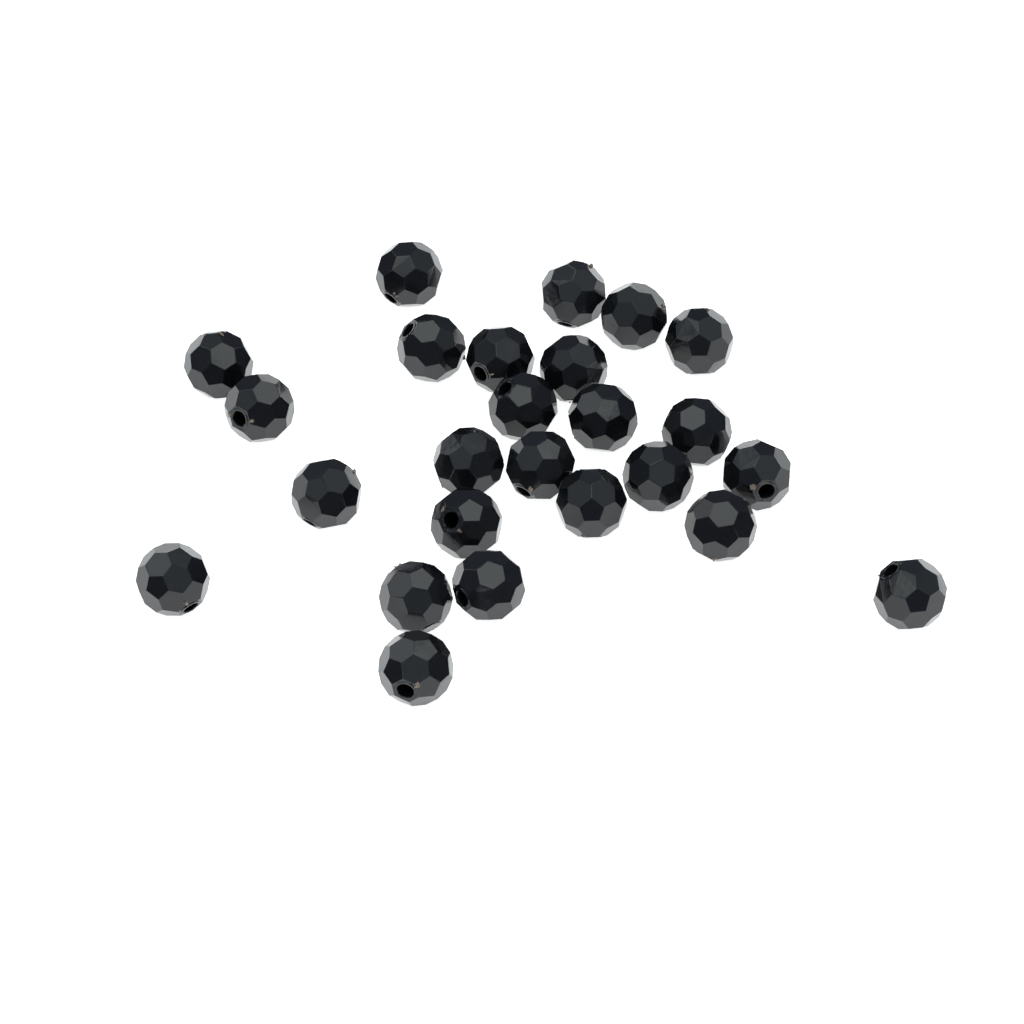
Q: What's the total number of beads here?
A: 25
